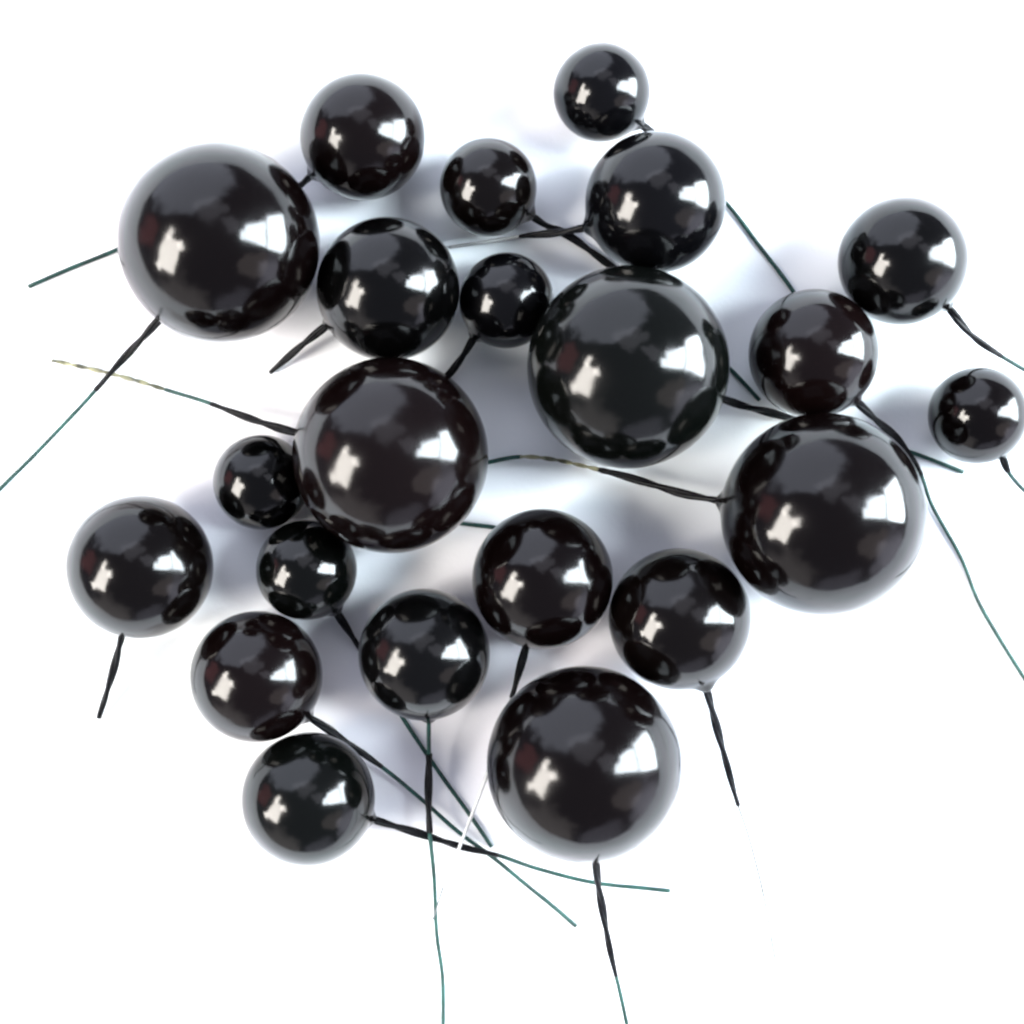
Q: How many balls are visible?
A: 22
